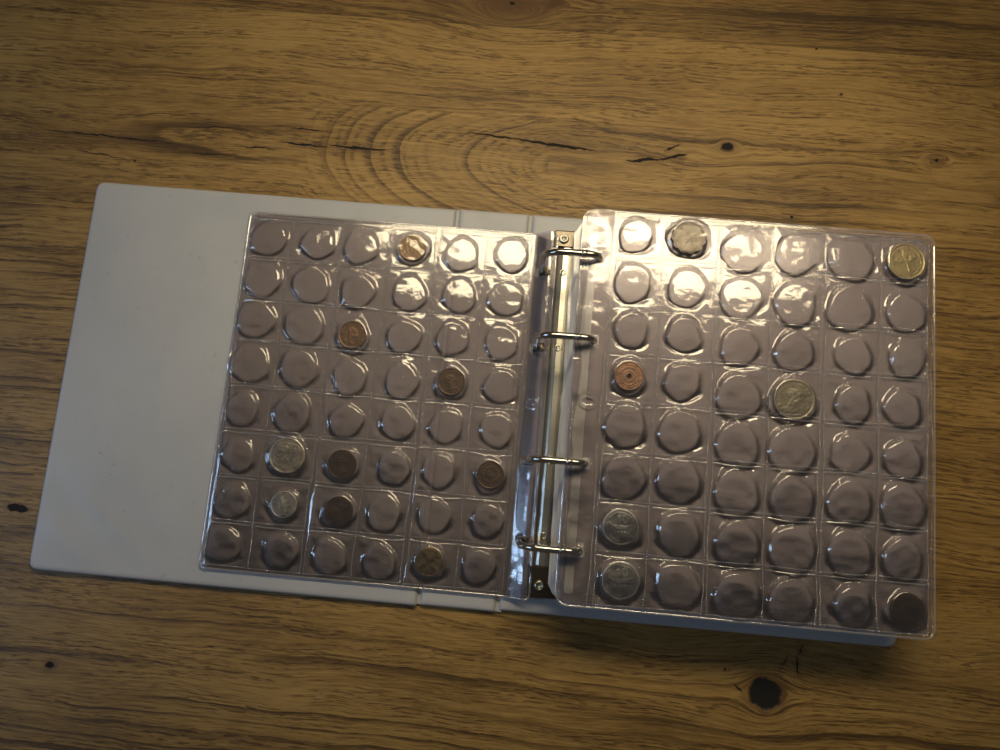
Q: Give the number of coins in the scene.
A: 16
